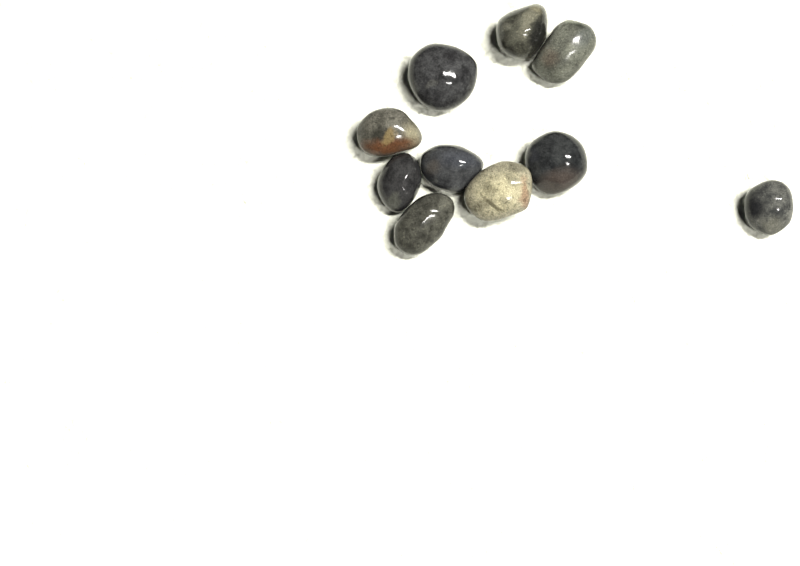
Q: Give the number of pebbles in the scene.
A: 10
